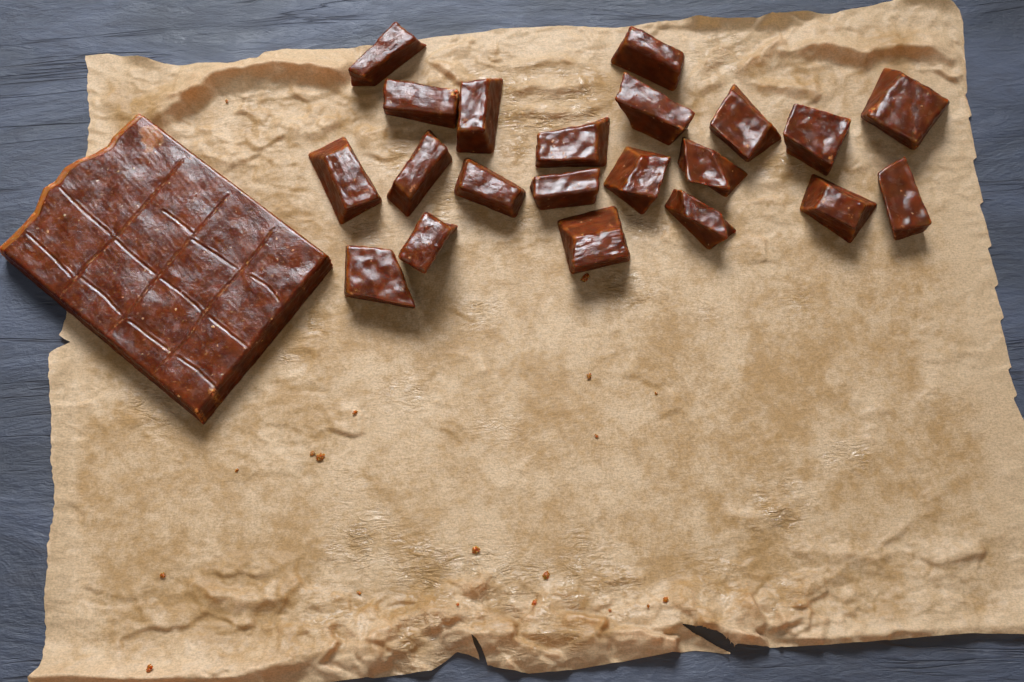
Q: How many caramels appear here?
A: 21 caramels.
